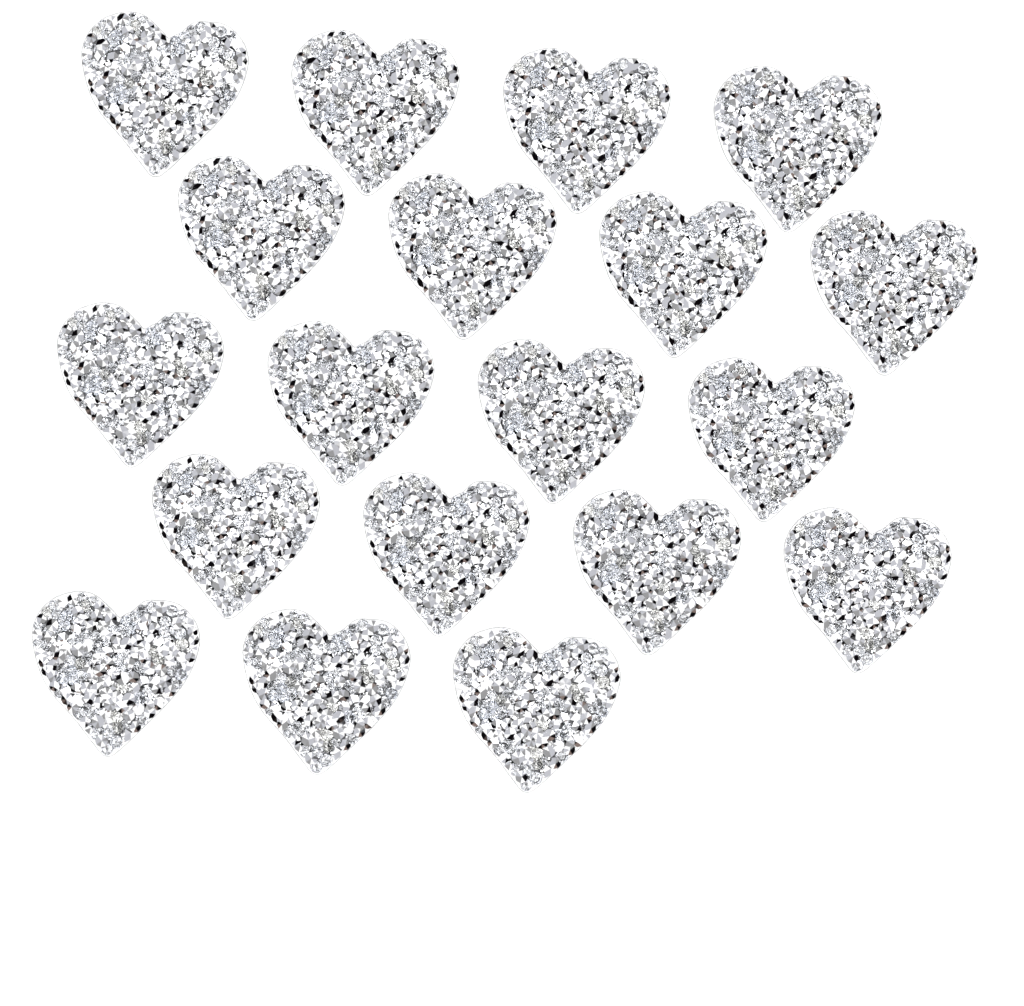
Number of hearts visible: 19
